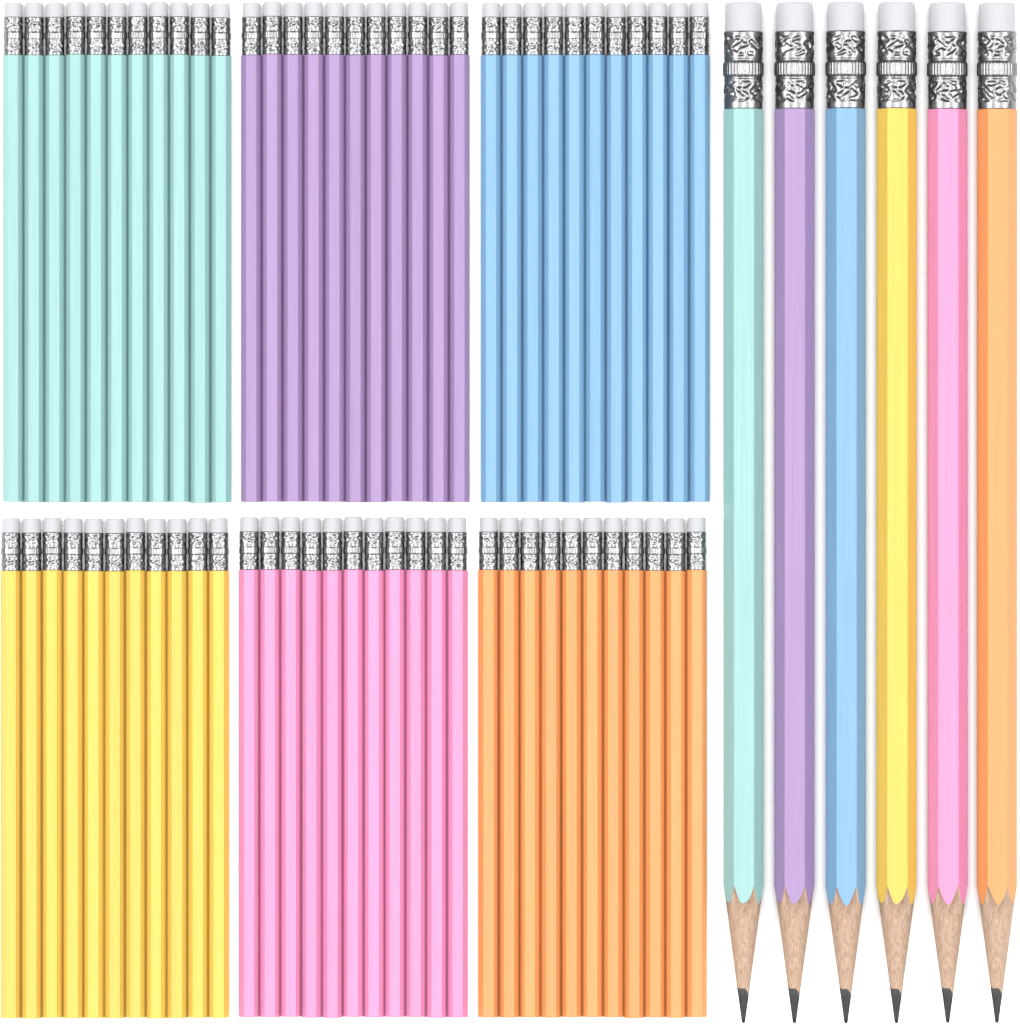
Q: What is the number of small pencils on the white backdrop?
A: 66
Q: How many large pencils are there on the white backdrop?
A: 6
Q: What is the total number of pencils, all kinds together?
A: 72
